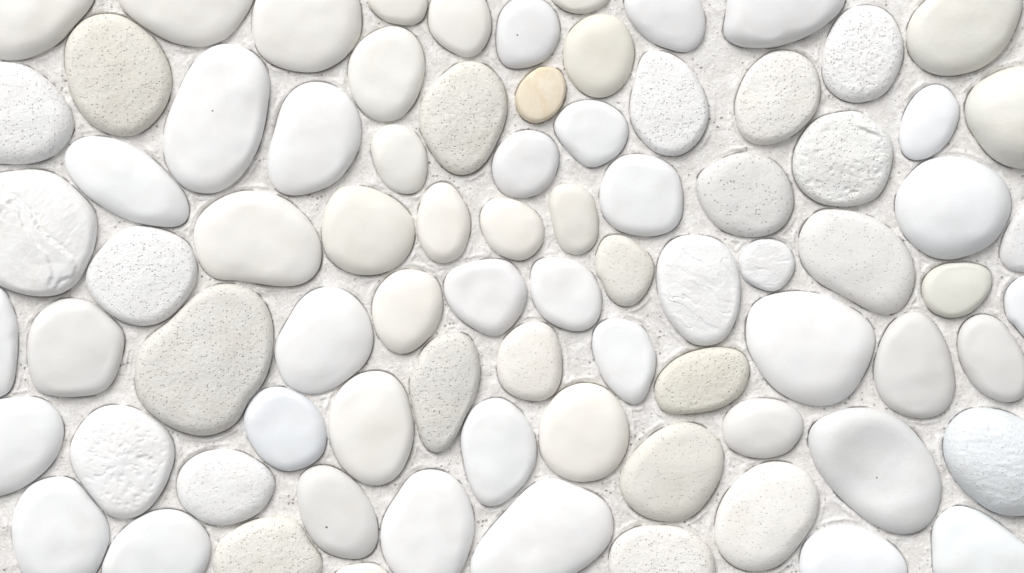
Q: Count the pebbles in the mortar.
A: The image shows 81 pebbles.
